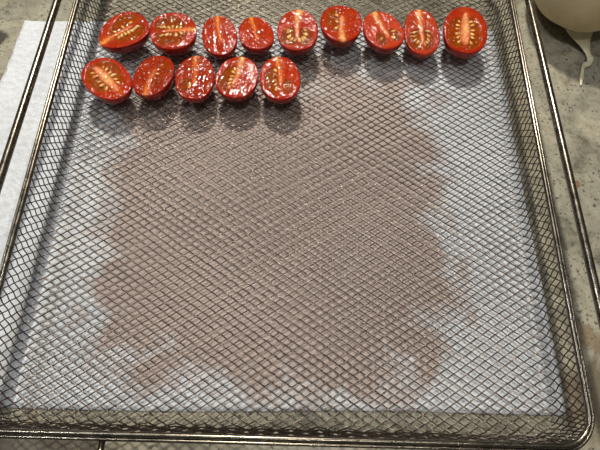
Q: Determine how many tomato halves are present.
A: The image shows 14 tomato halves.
